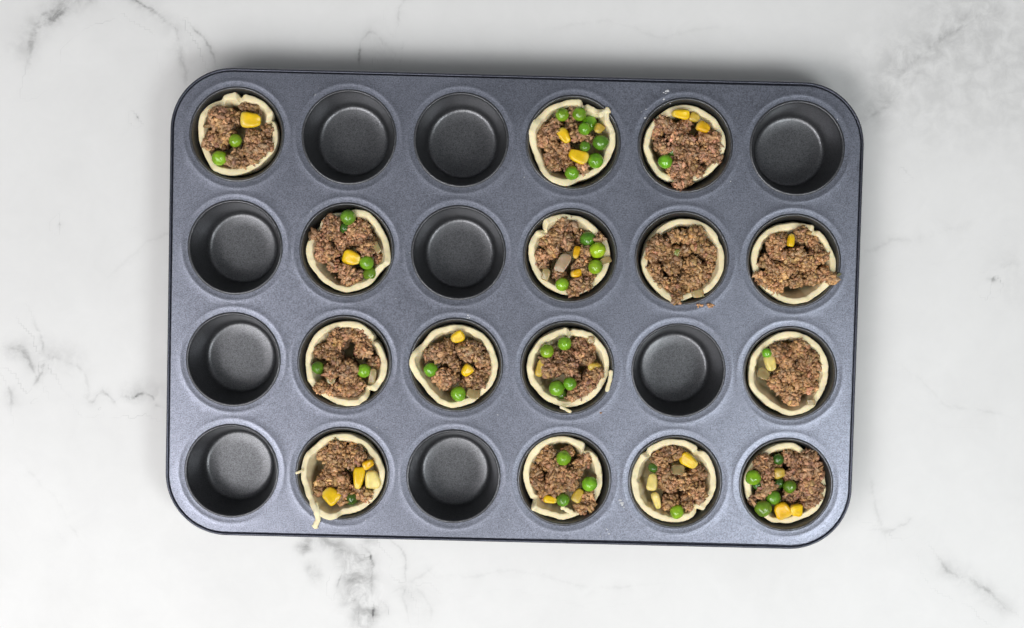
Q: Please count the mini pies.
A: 15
